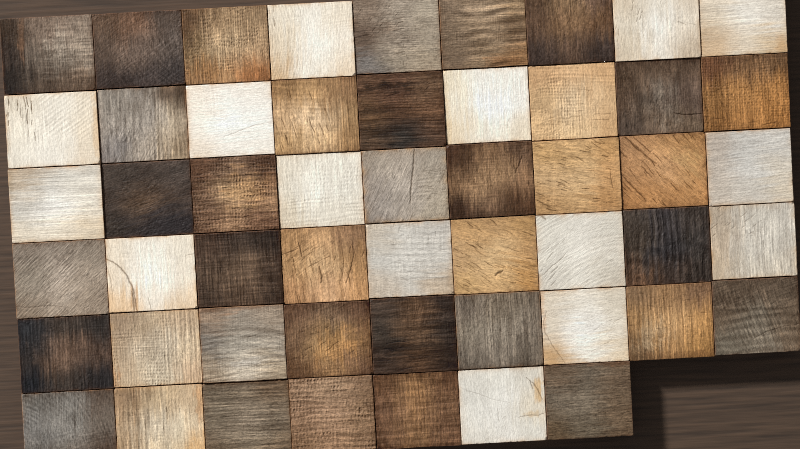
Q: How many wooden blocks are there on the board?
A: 52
